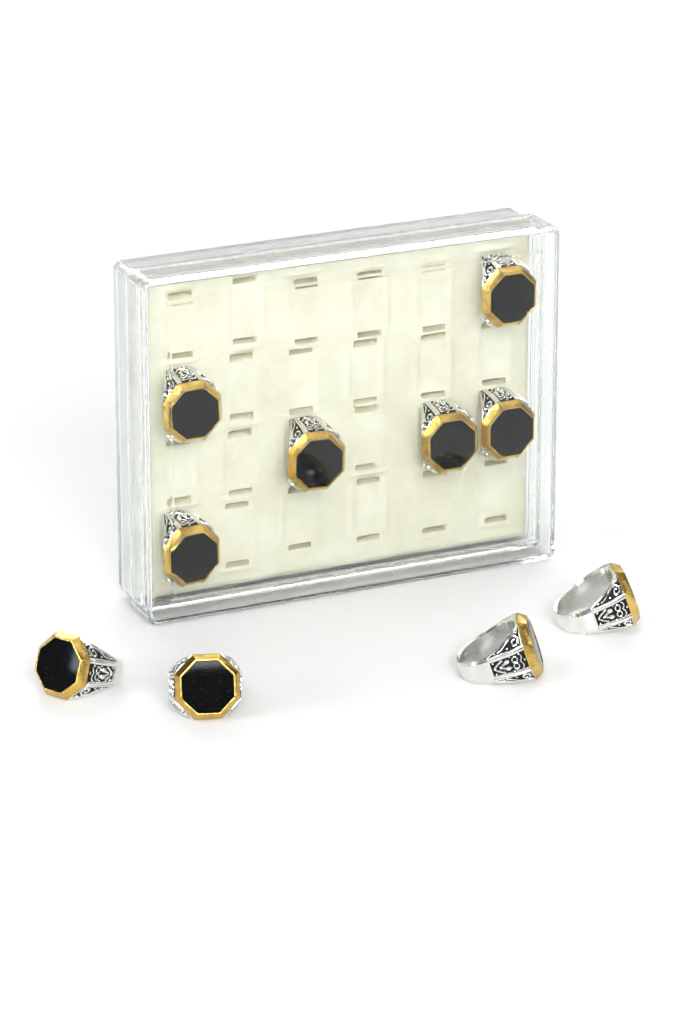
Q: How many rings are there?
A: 10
